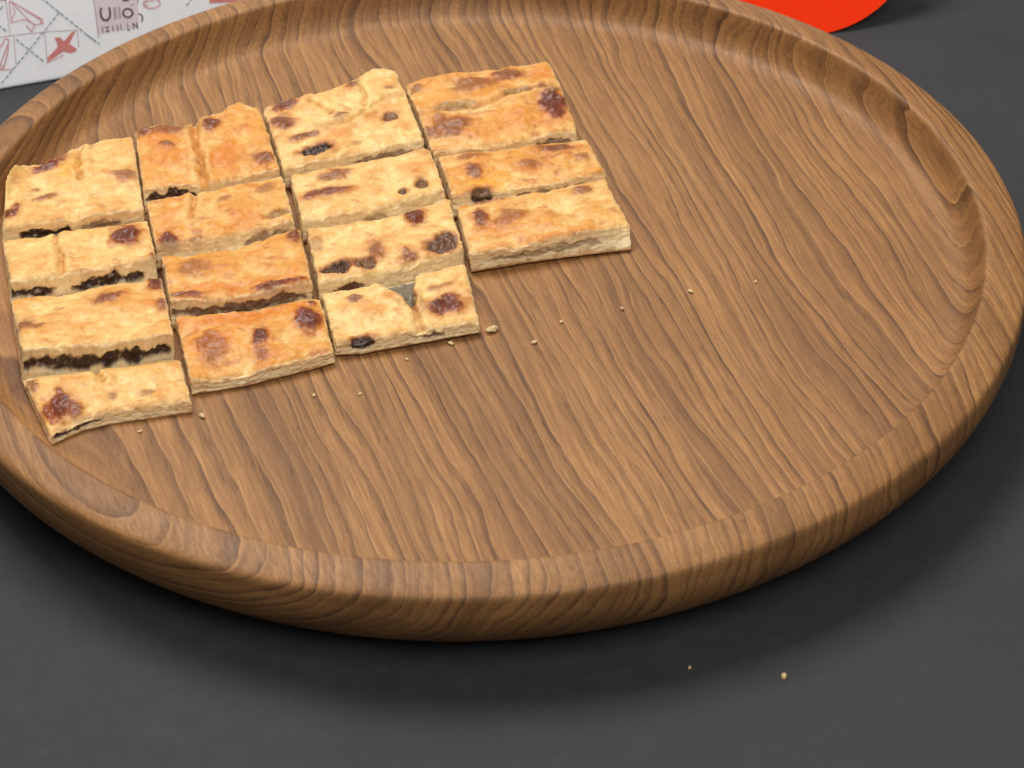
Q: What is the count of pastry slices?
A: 15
